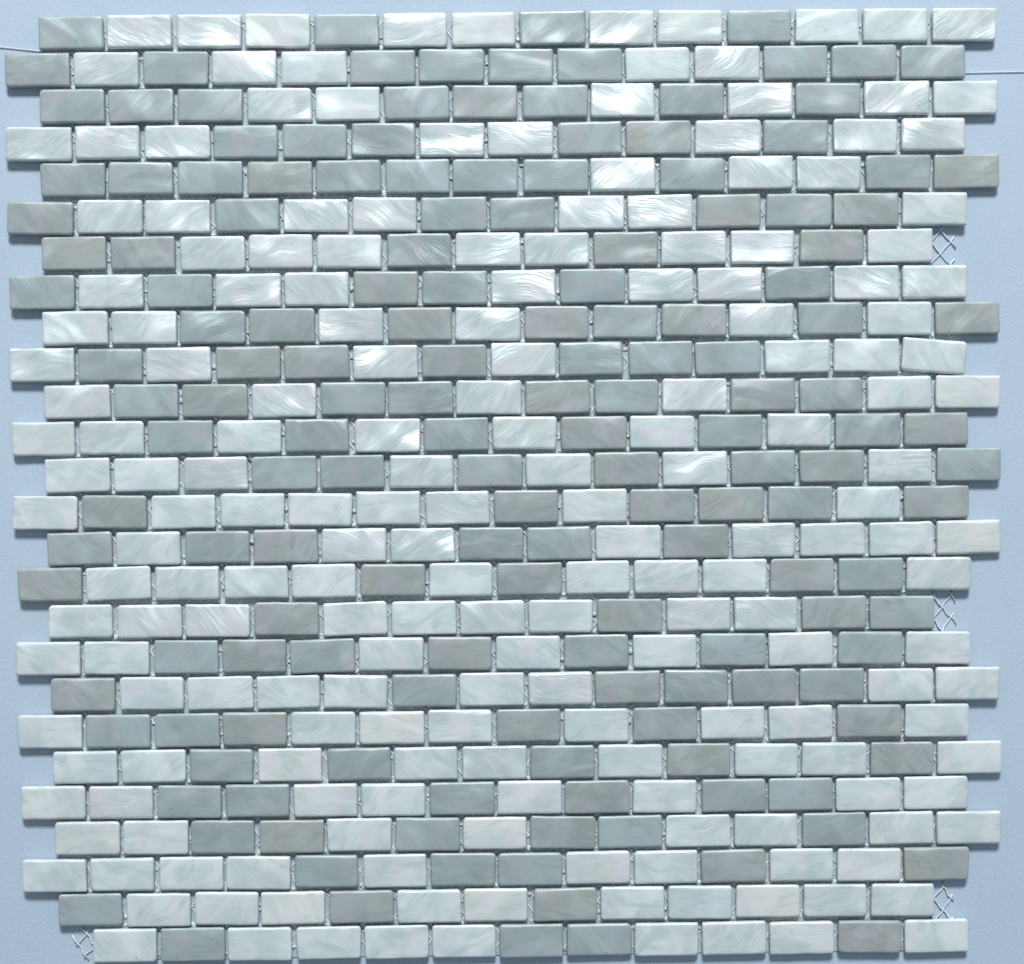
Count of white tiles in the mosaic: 198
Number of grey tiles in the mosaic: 162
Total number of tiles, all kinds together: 360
